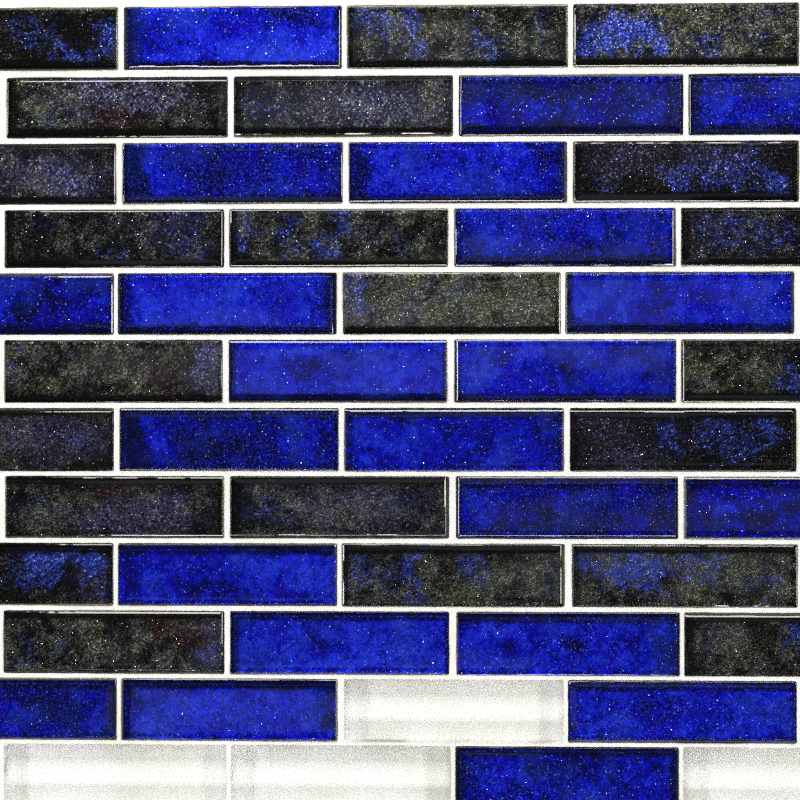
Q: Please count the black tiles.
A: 22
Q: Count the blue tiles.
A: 22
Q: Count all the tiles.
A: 44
